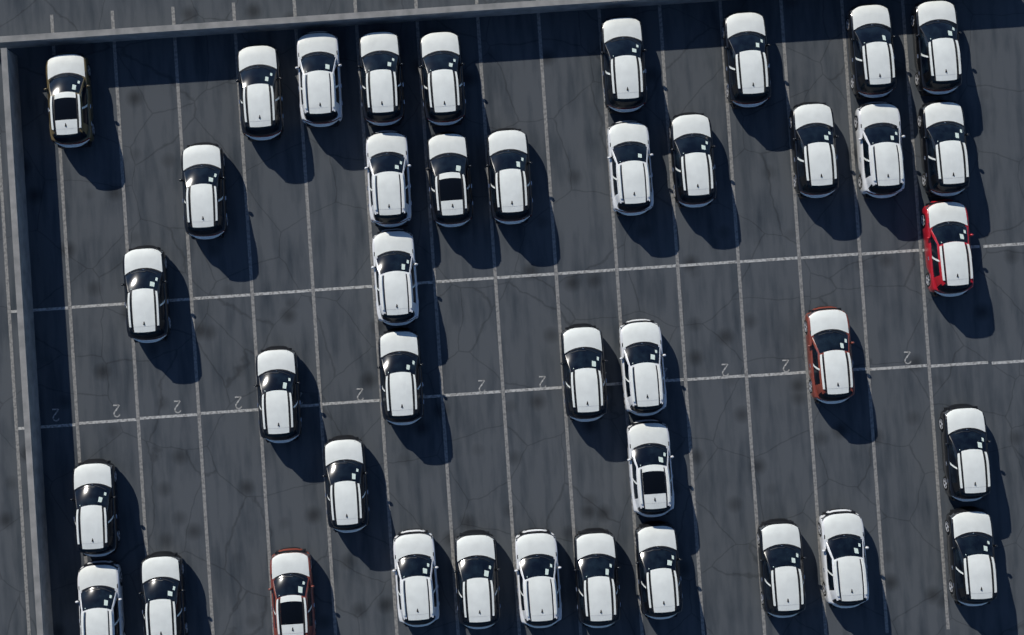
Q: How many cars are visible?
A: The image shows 41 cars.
